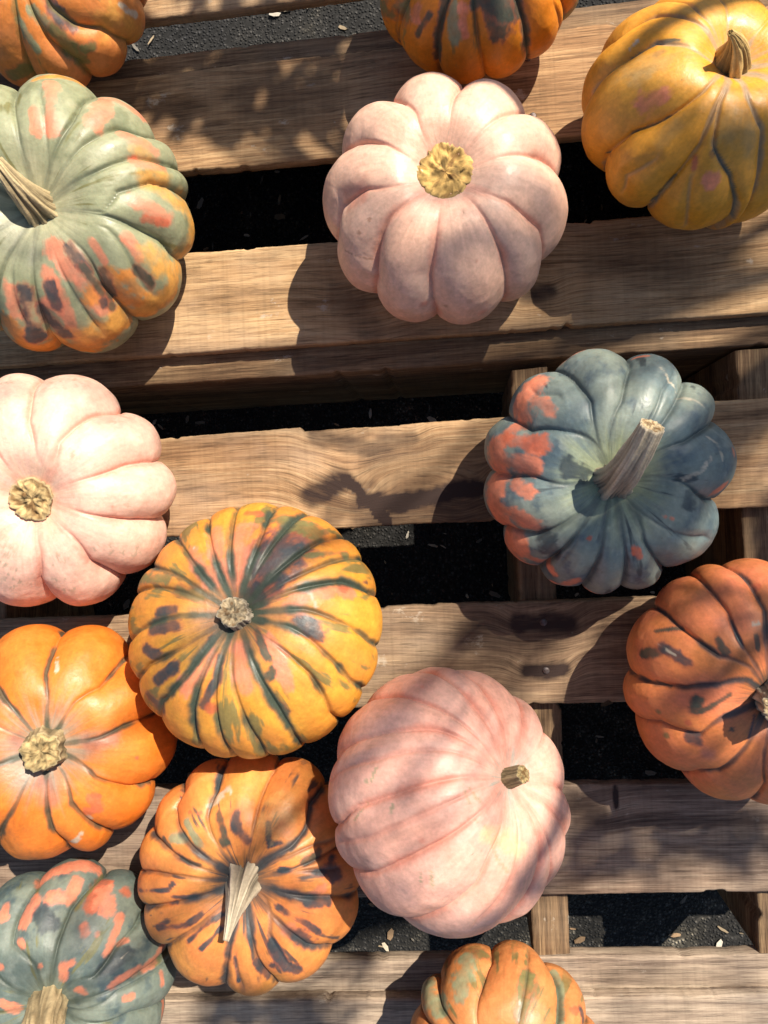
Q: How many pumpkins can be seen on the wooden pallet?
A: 14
